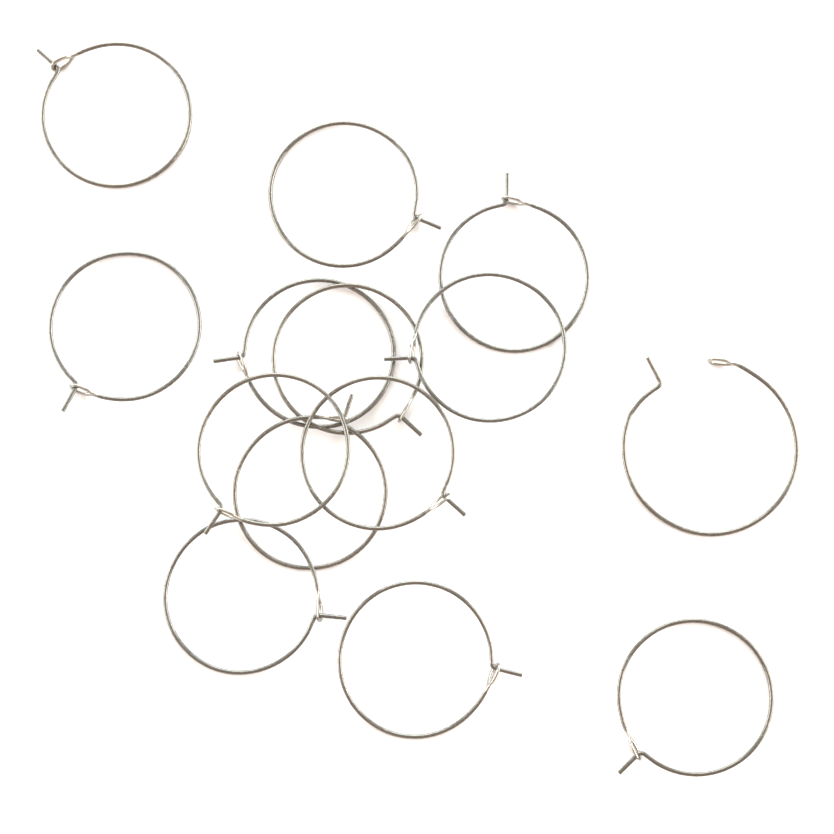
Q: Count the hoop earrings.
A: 14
